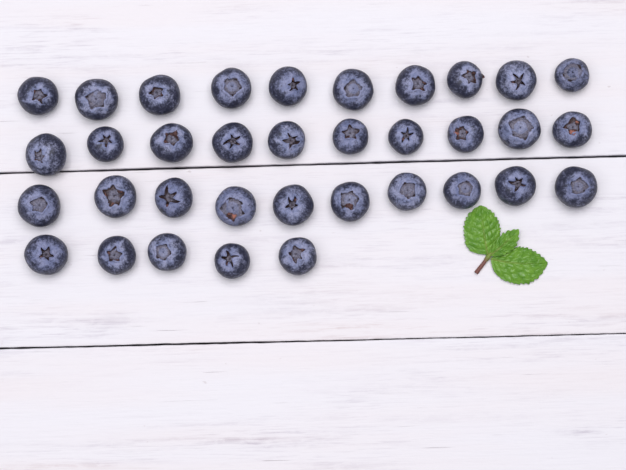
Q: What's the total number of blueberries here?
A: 35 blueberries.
